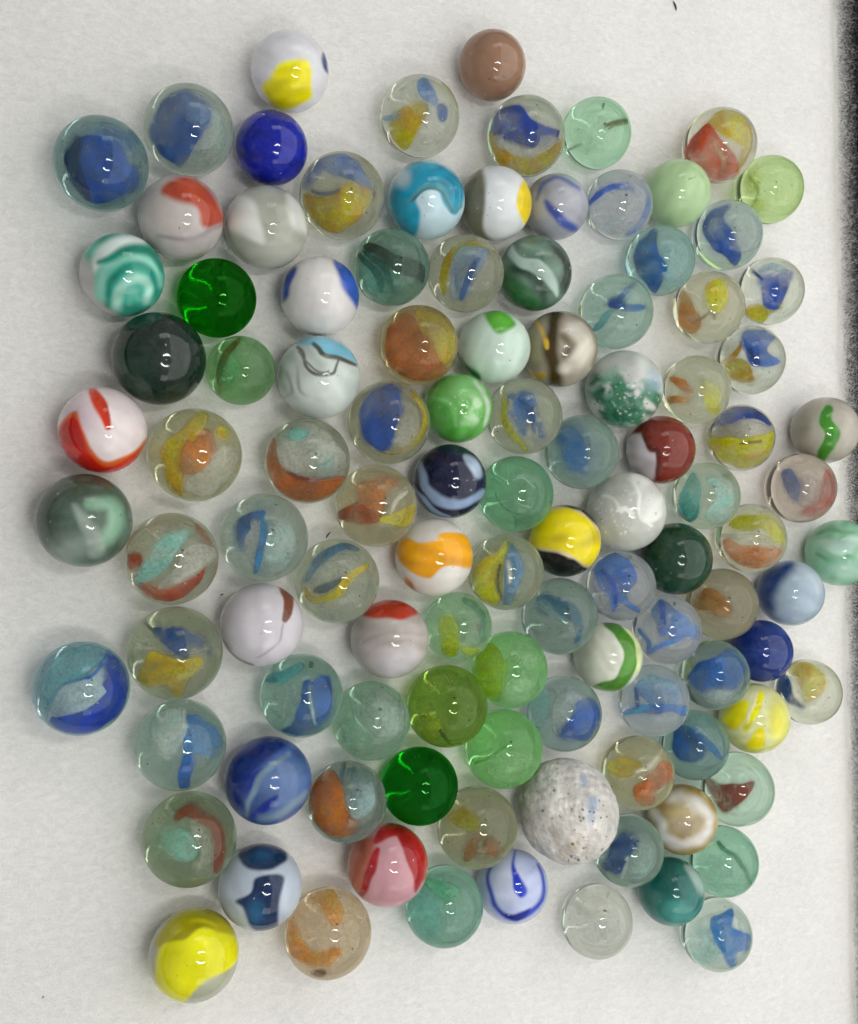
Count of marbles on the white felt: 108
